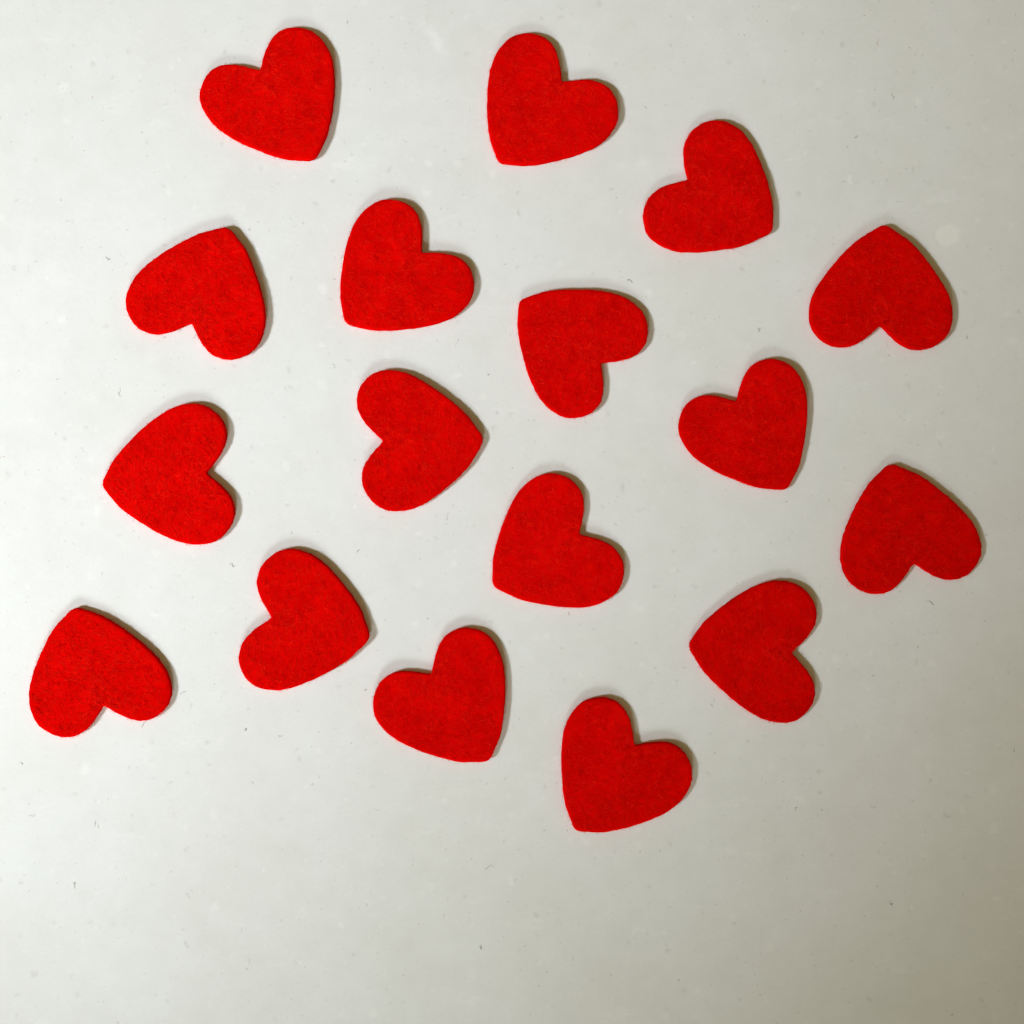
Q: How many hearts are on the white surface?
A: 17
